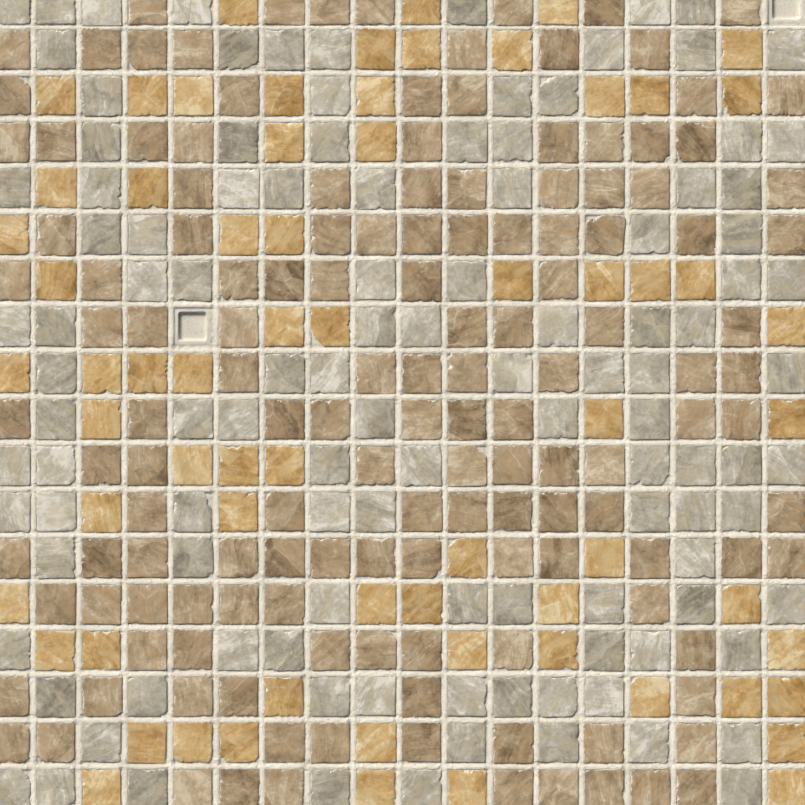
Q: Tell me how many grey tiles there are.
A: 113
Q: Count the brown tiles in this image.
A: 142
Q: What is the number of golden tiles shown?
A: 67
